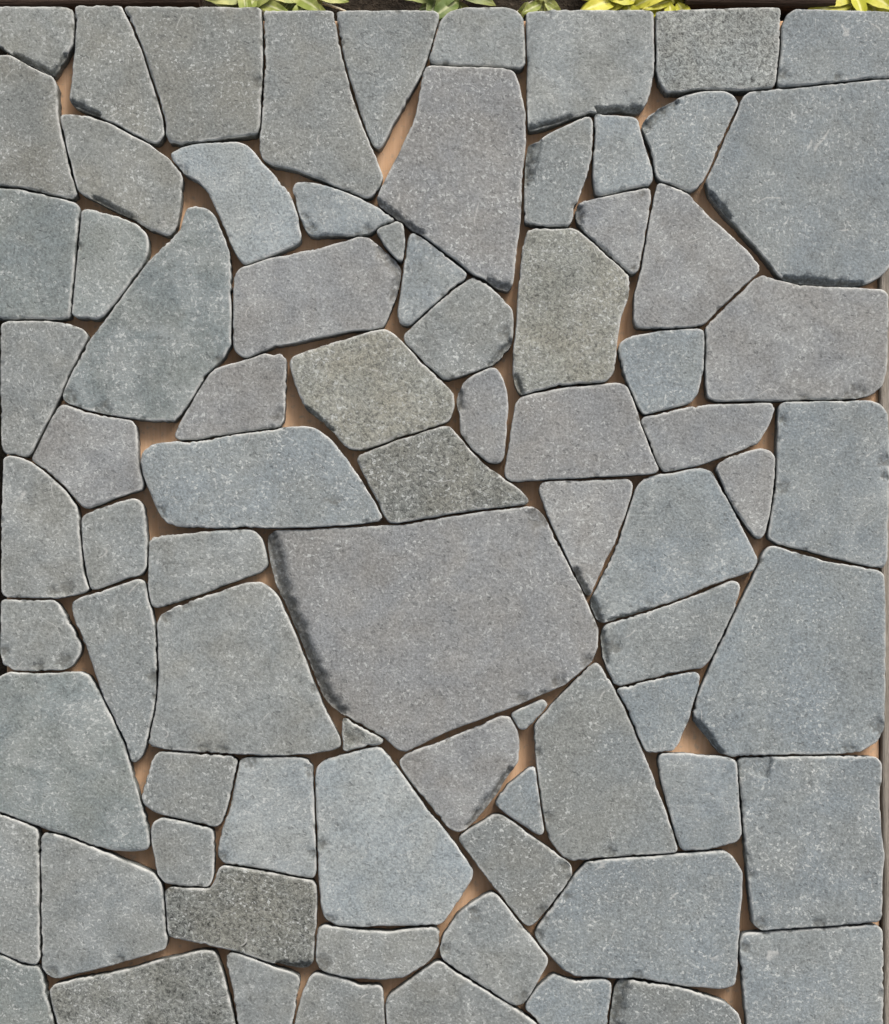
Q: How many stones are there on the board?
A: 80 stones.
